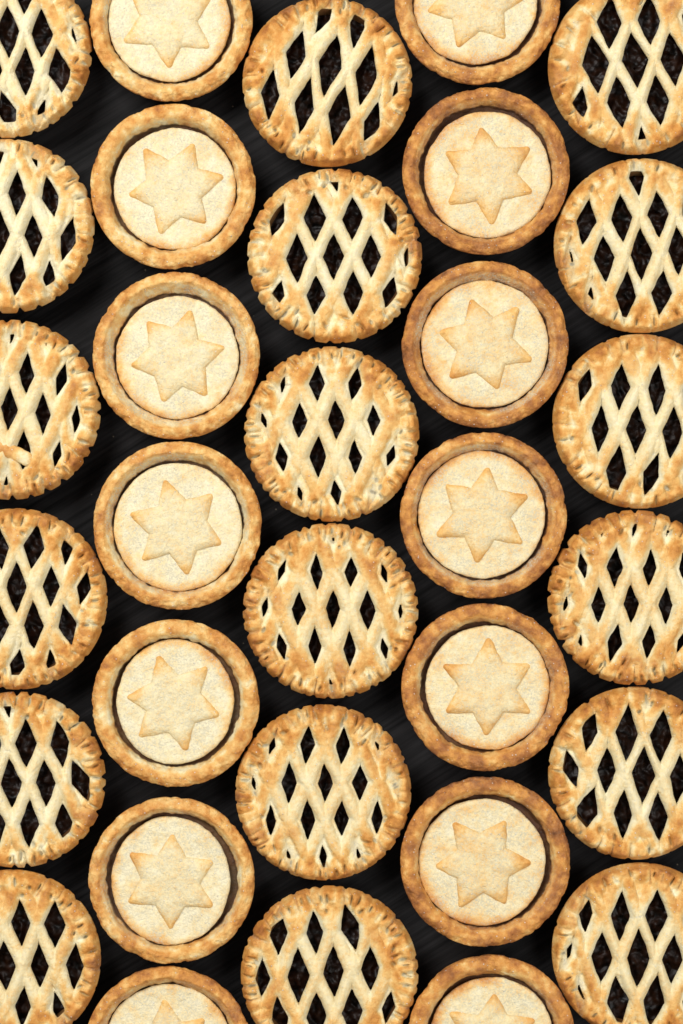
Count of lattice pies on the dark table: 18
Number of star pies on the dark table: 14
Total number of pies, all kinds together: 32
